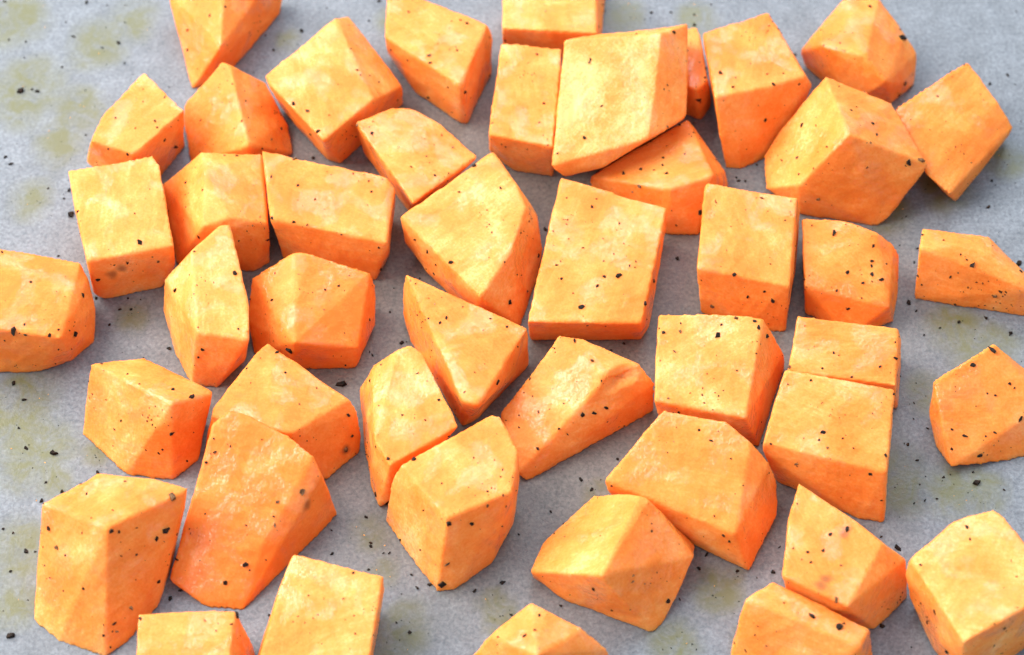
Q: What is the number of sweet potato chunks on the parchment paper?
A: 46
